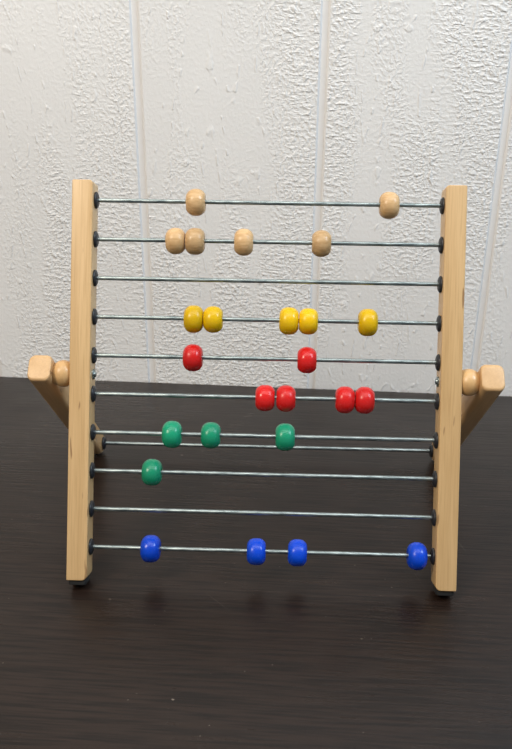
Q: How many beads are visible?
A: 25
